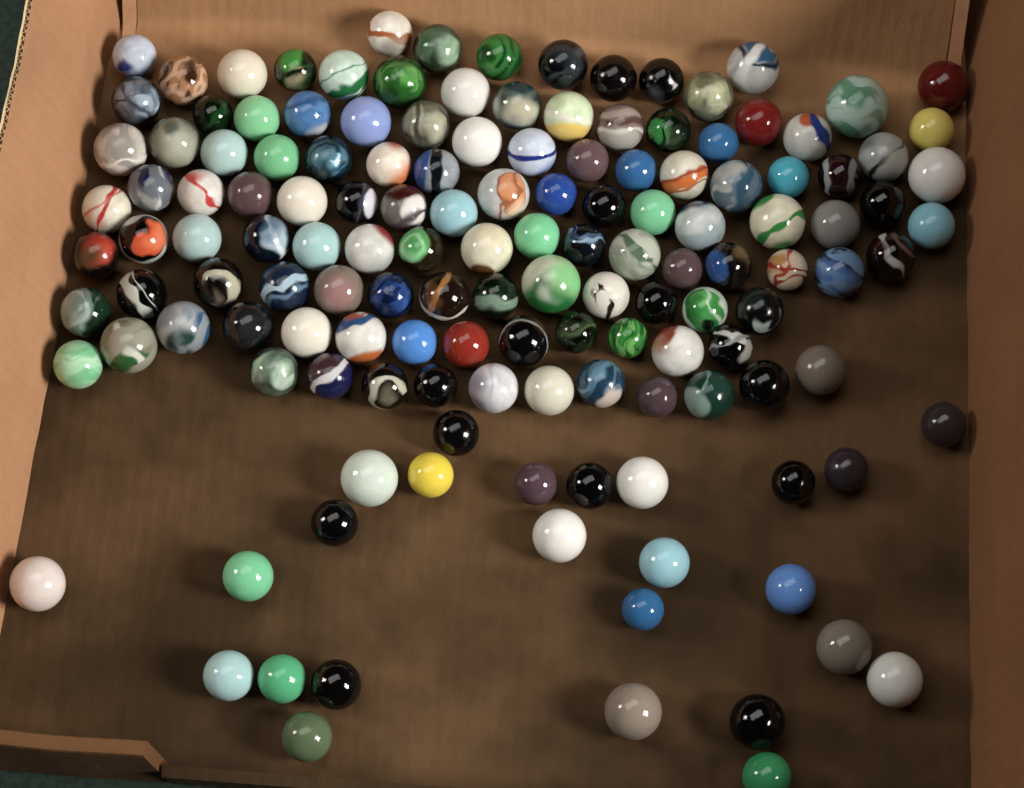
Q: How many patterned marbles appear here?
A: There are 80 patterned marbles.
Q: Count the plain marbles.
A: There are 63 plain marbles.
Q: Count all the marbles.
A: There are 143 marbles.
